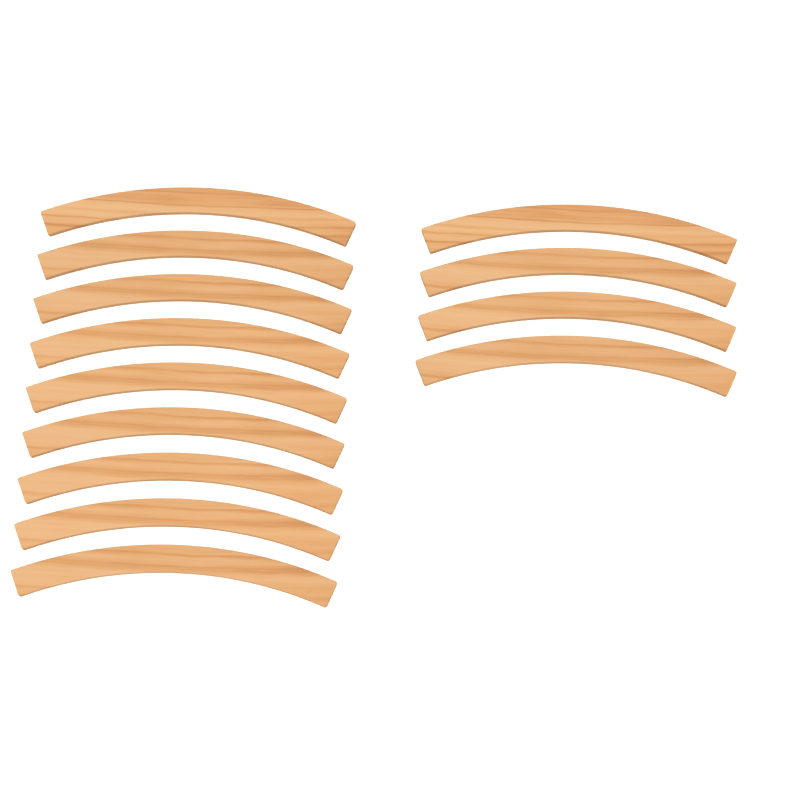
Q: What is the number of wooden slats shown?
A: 13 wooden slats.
